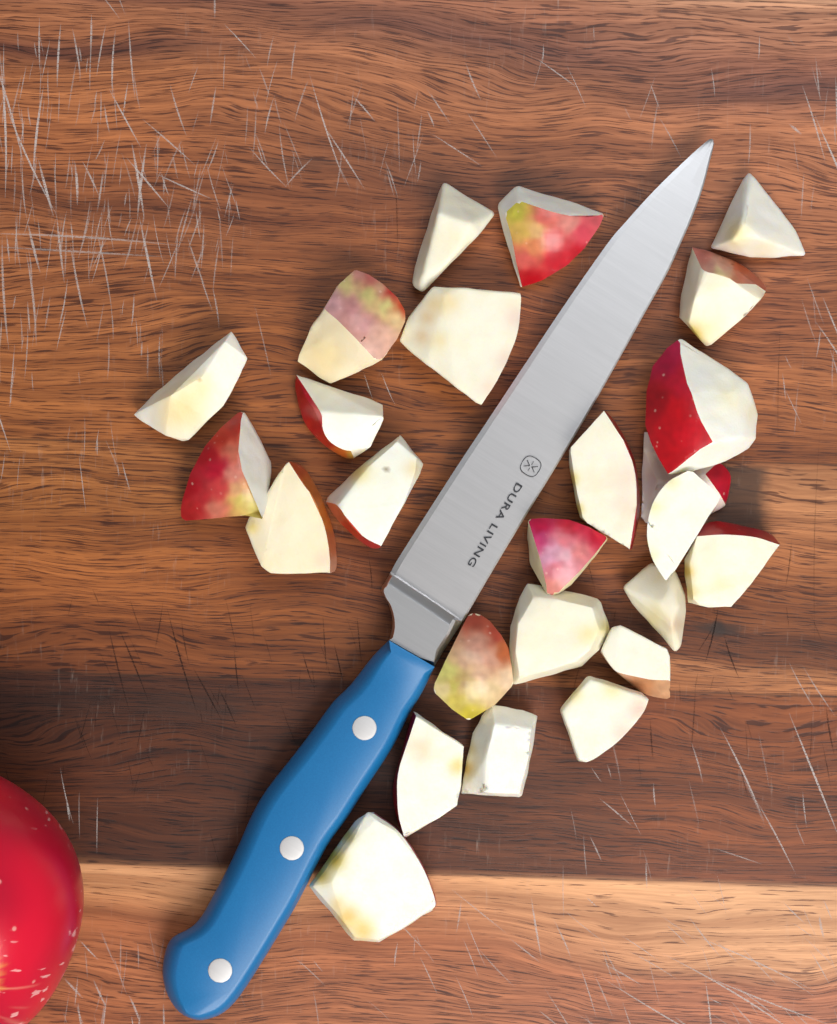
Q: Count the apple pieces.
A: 25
